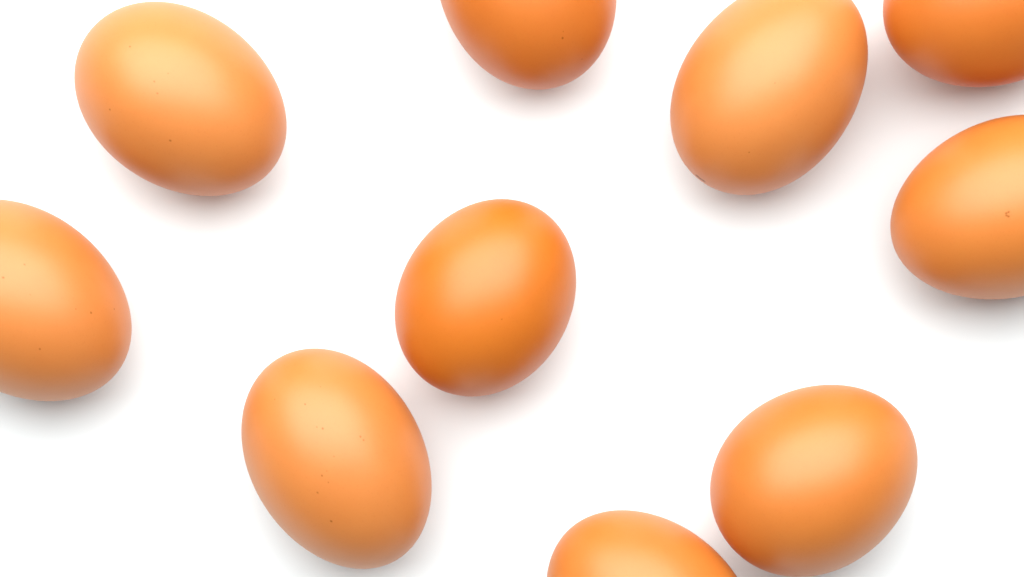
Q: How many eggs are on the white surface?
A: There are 10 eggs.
